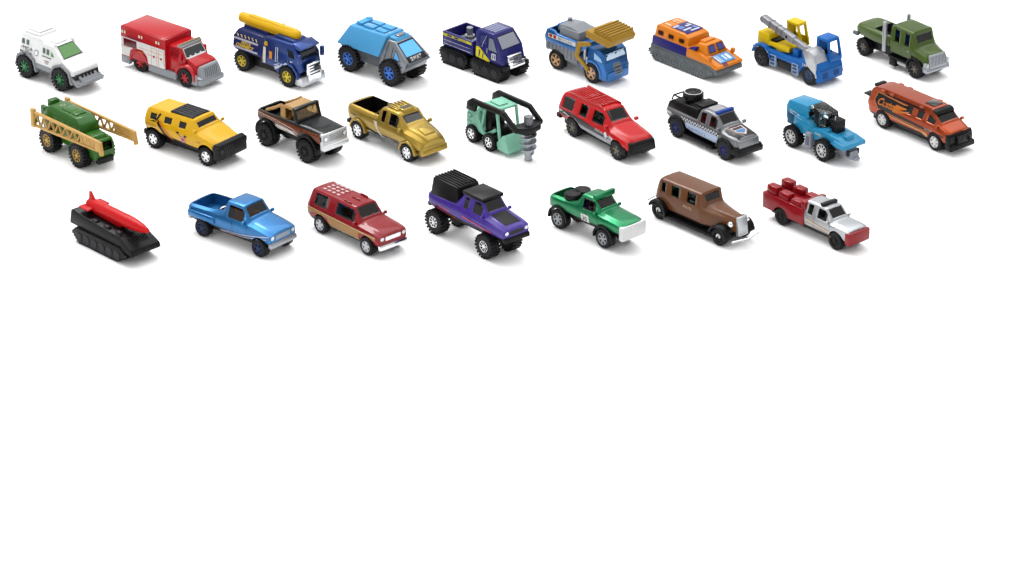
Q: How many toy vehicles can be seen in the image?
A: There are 25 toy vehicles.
